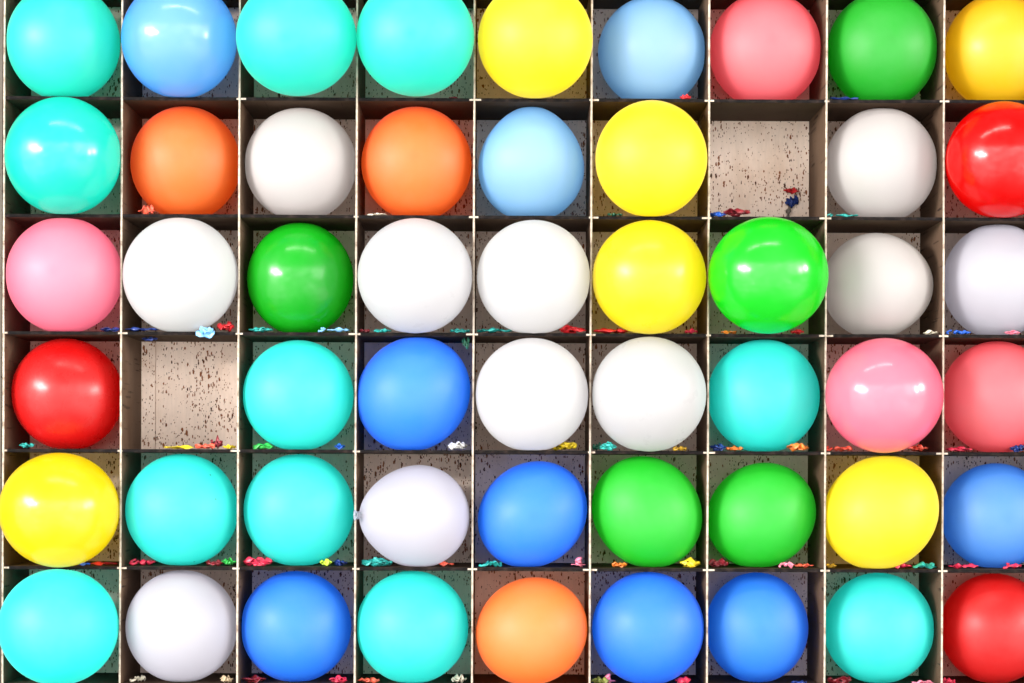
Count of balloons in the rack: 52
